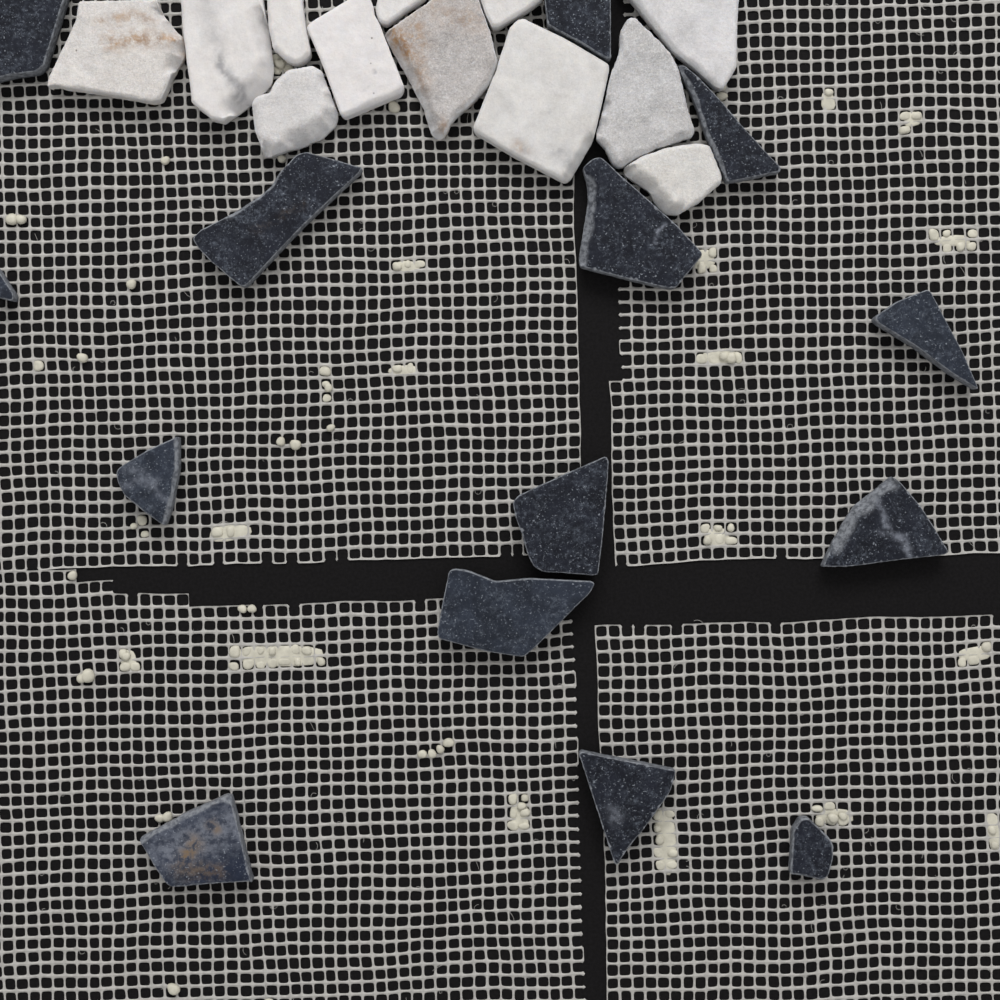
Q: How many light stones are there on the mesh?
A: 12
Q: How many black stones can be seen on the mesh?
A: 14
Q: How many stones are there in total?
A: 26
